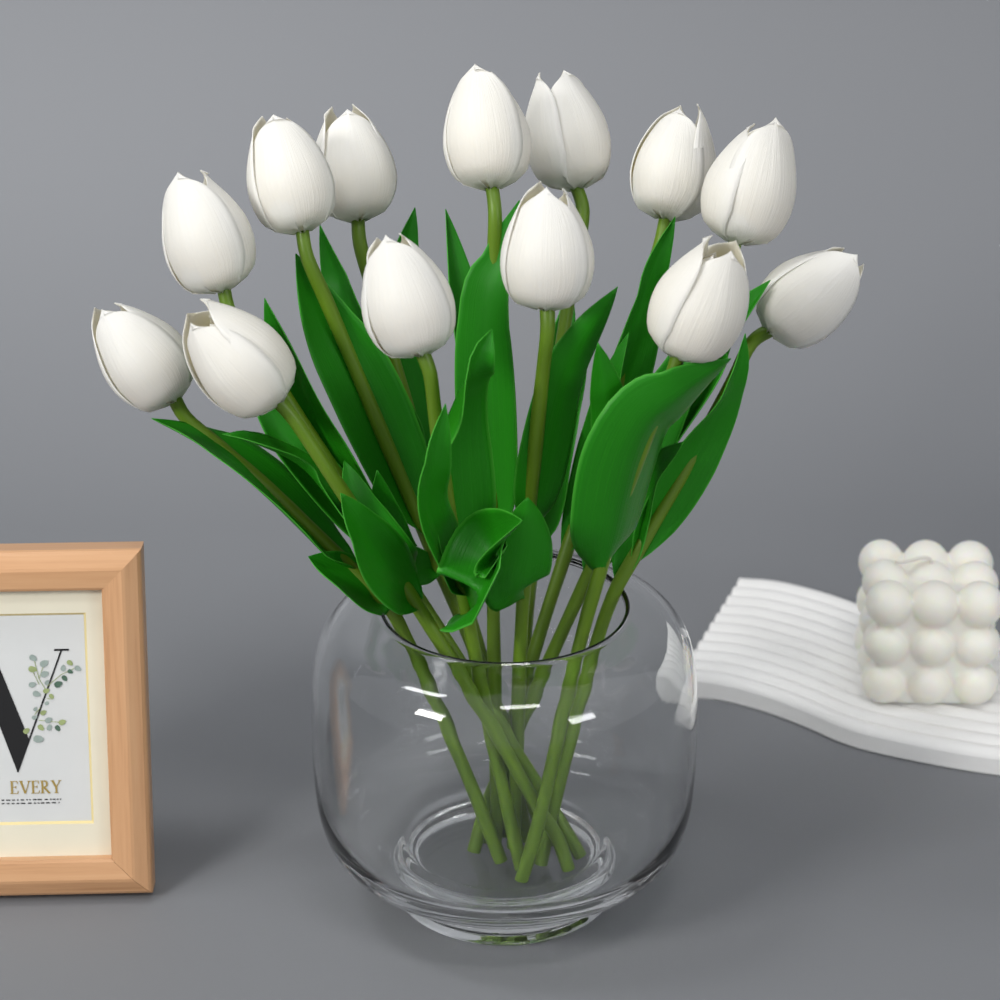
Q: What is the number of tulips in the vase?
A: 13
